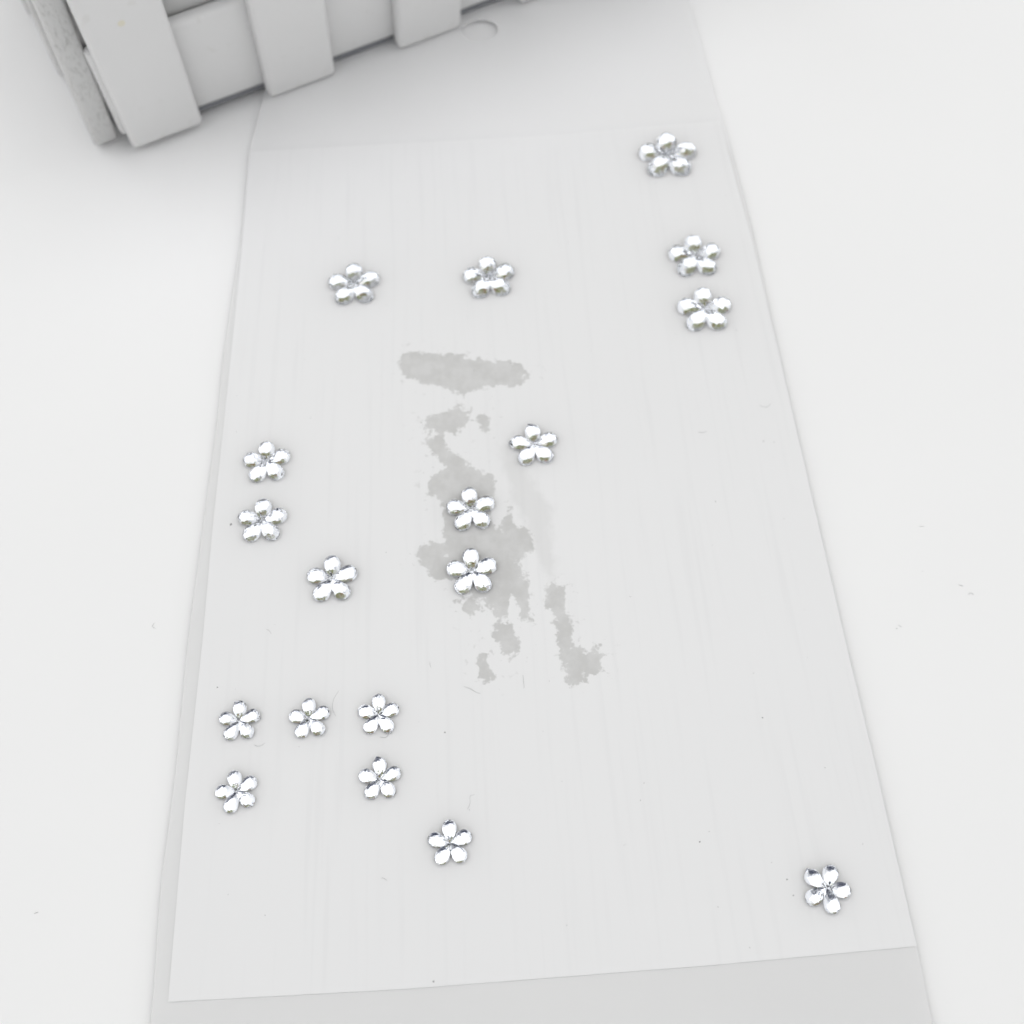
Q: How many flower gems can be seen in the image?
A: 18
